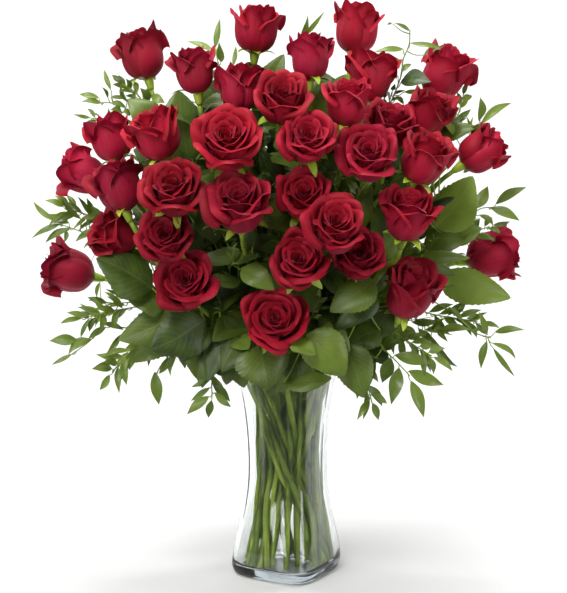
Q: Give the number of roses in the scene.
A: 35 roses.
